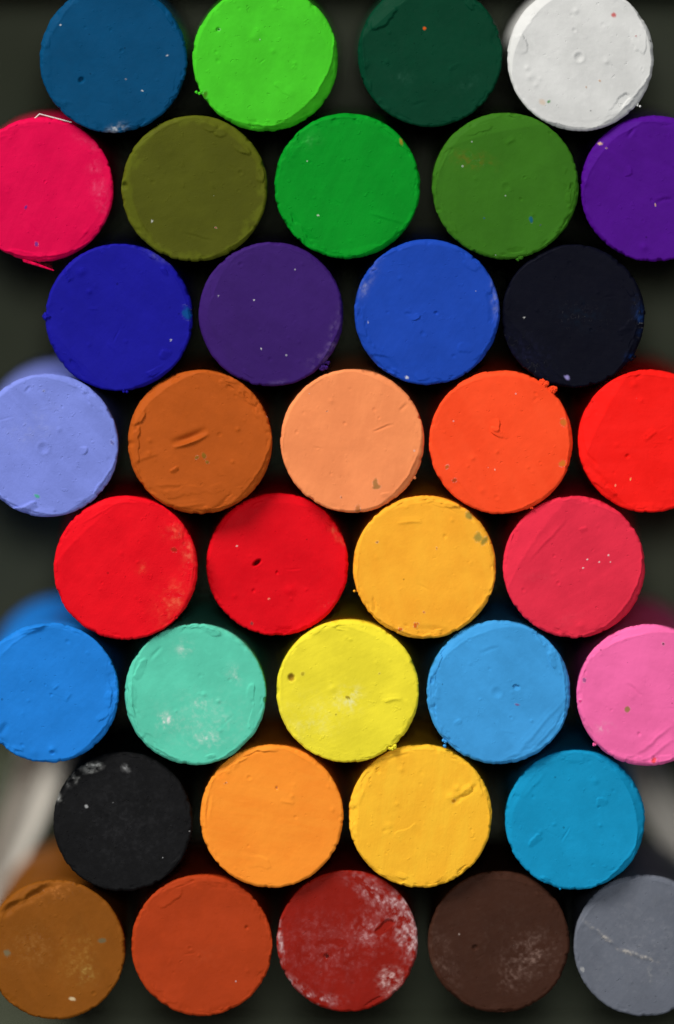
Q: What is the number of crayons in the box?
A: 36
